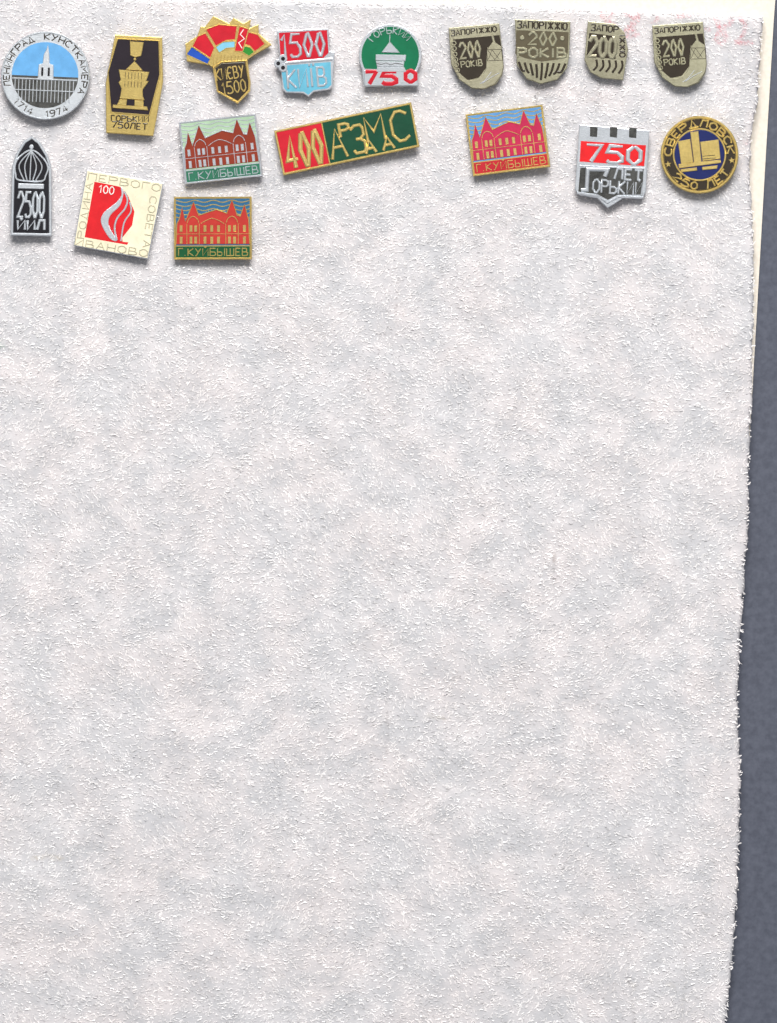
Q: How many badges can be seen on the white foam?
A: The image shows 17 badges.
